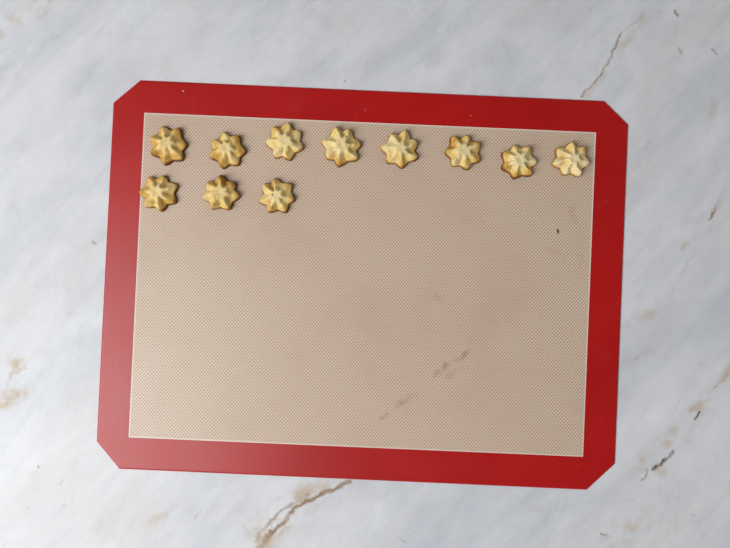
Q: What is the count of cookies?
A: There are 11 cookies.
